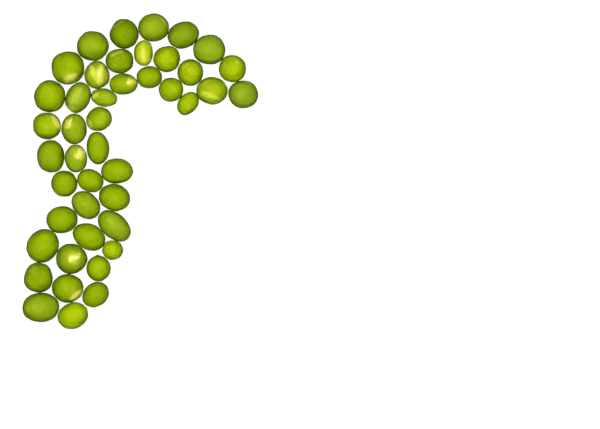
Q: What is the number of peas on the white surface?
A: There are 44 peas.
